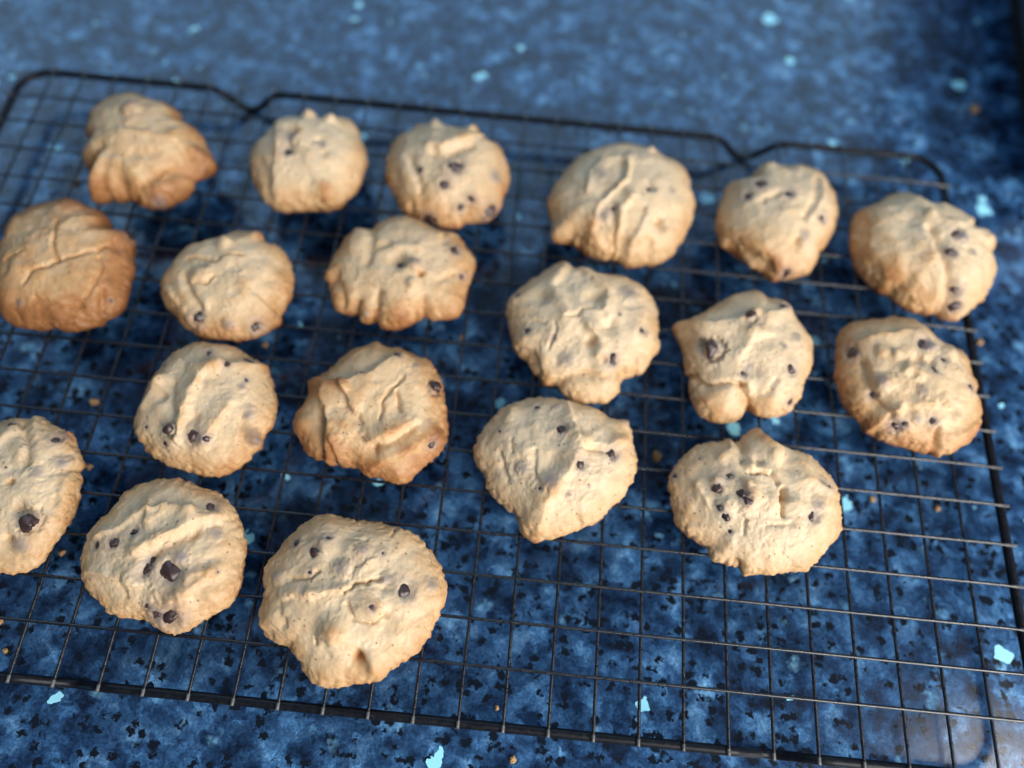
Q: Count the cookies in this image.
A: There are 19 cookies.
